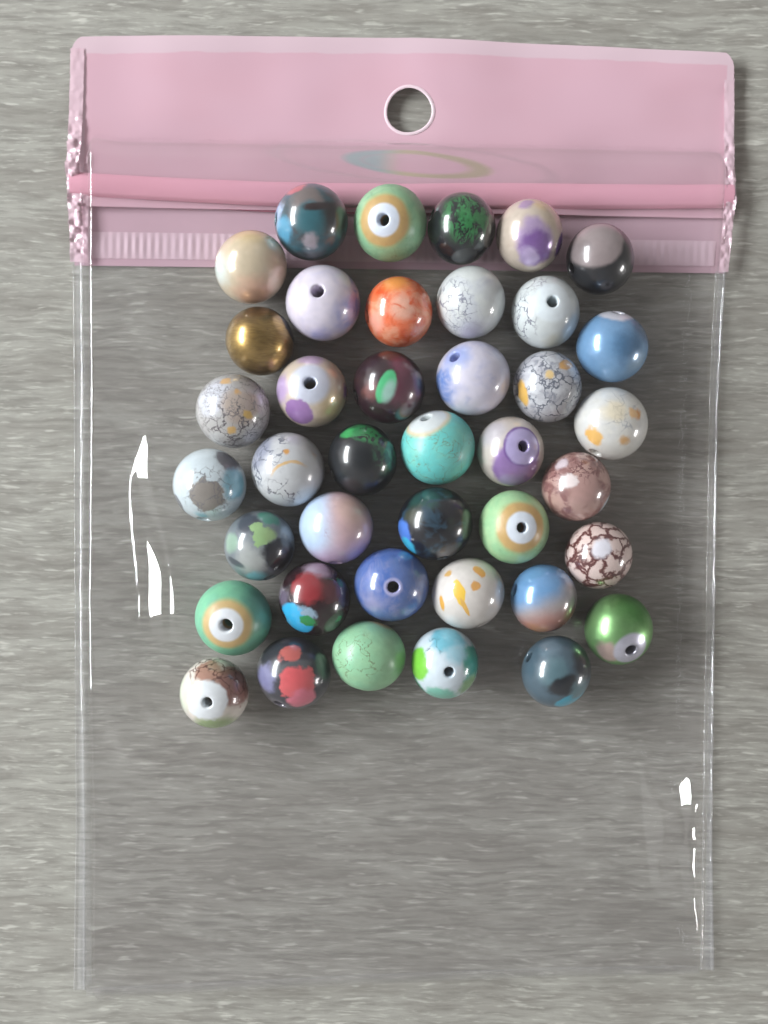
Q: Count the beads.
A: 40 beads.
